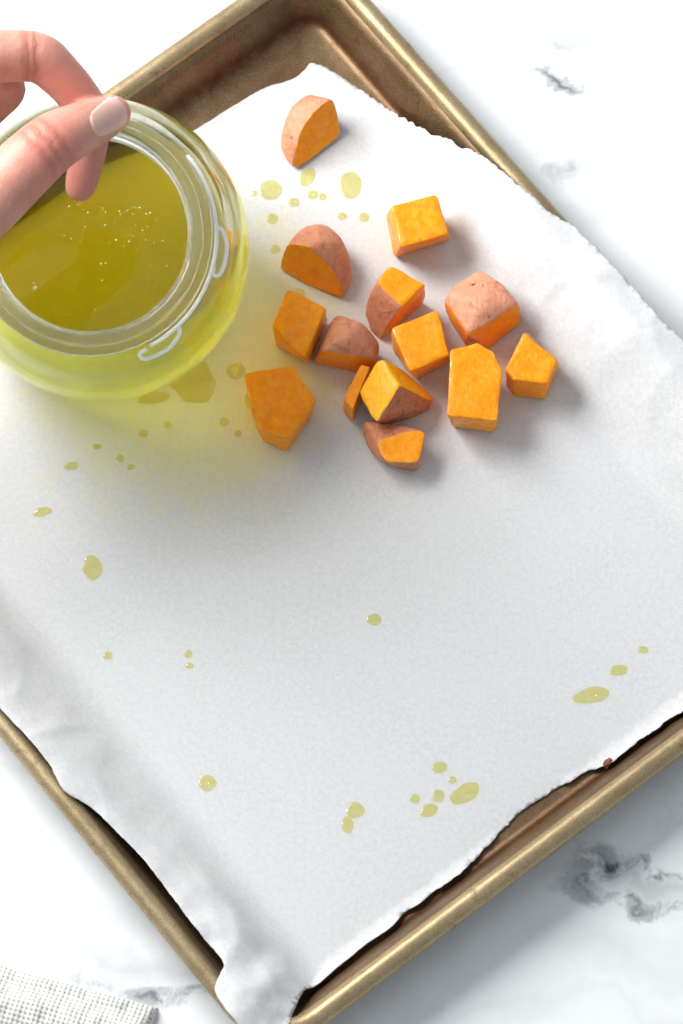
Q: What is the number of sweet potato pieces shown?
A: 14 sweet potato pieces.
